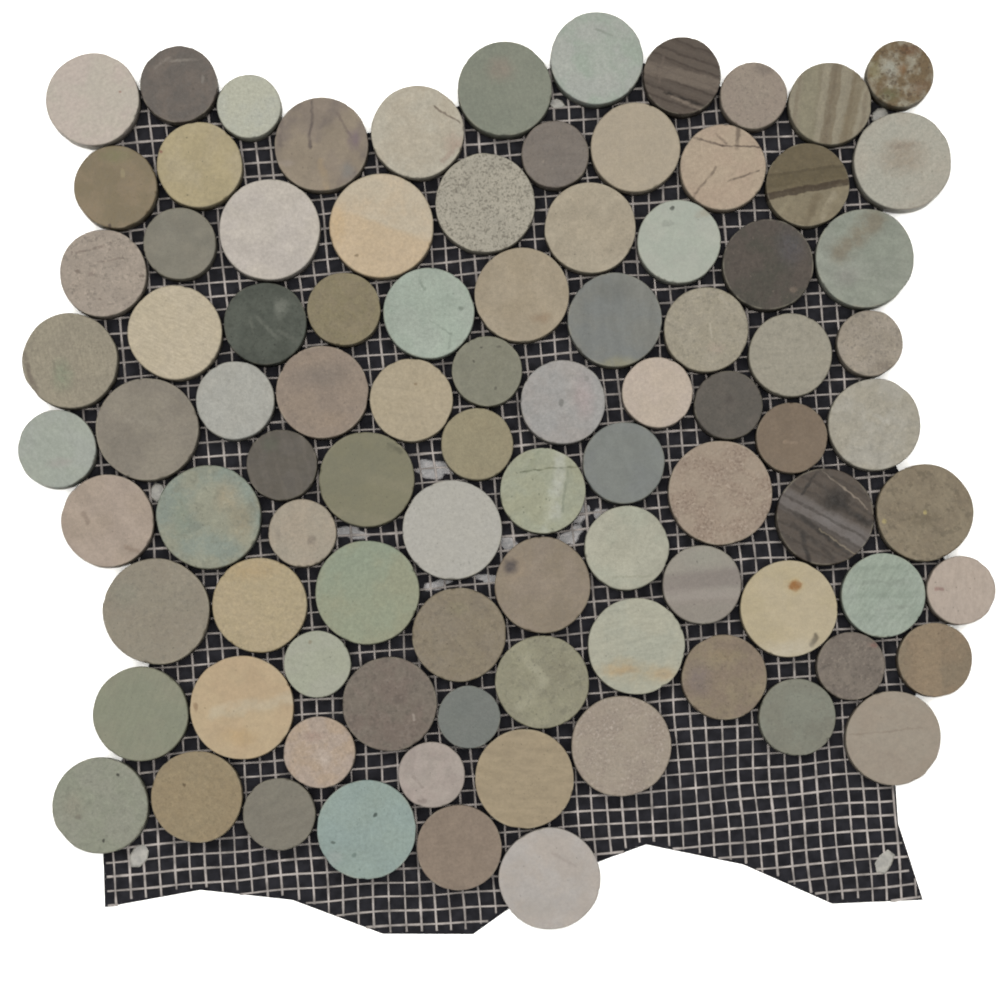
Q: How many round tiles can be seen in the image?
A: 92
